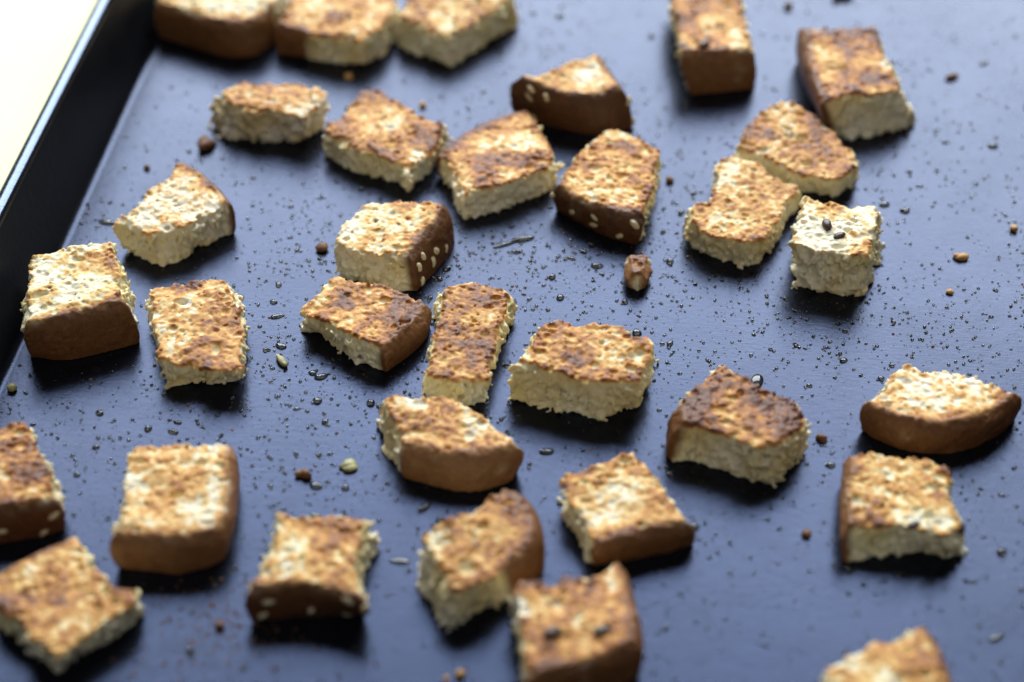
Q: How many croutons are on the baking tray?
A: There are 32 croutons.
